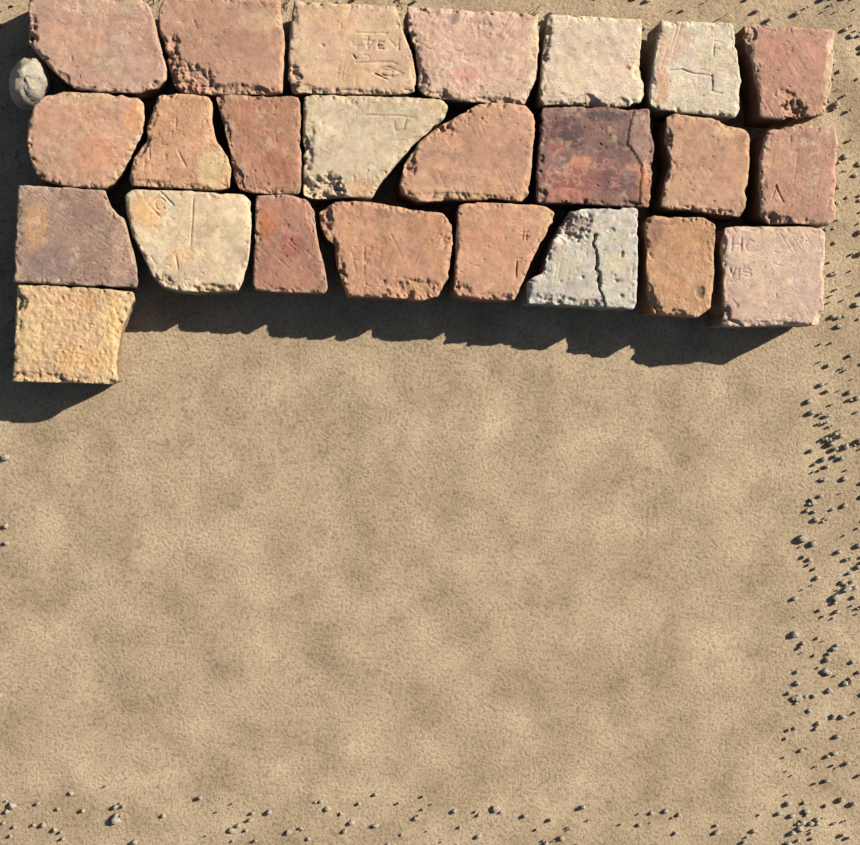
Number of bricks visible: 24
